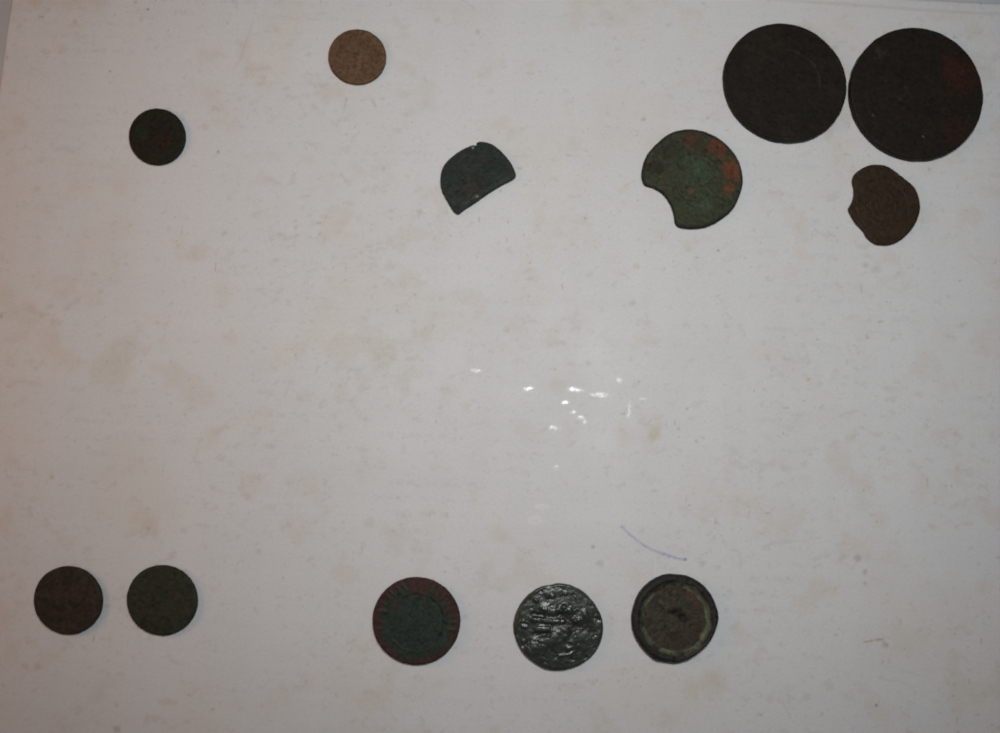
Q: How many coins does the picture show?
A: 12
